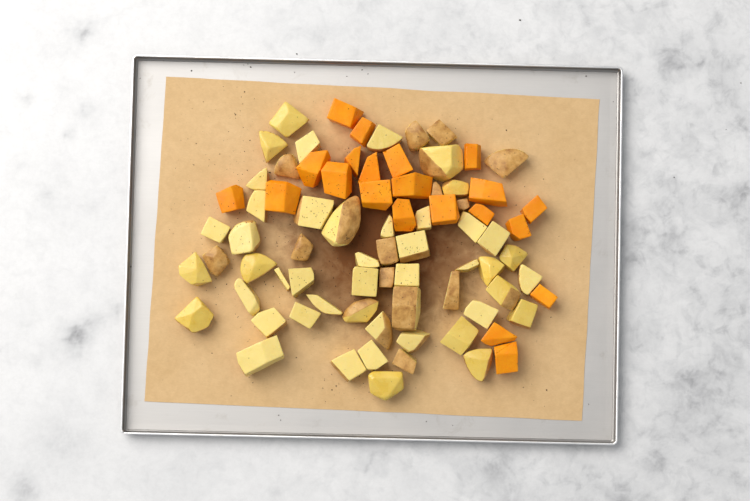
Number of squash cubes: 21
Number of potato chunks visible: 58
